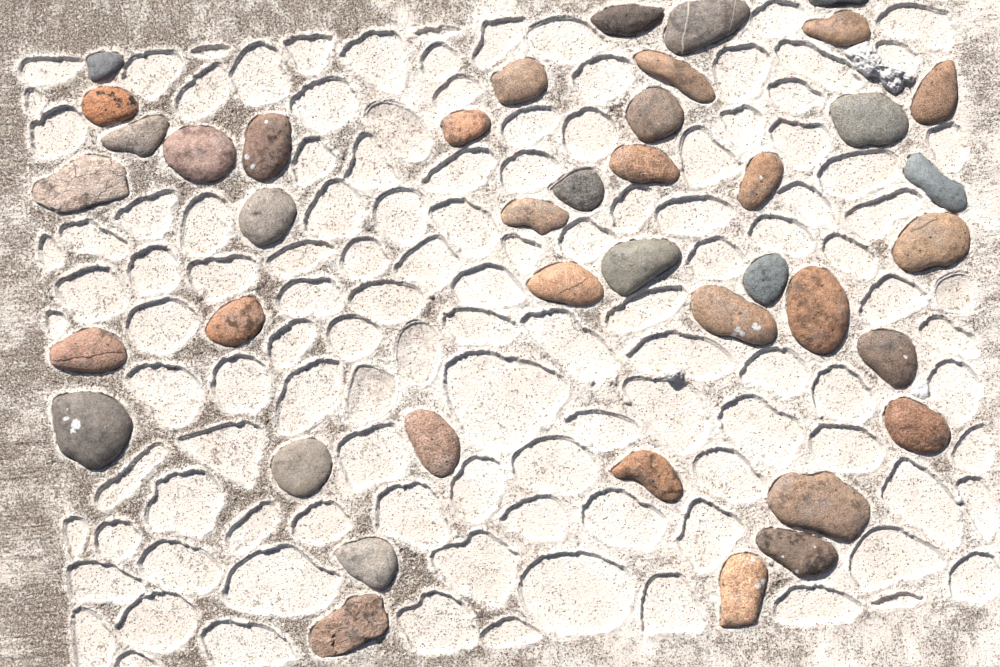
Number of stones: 41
